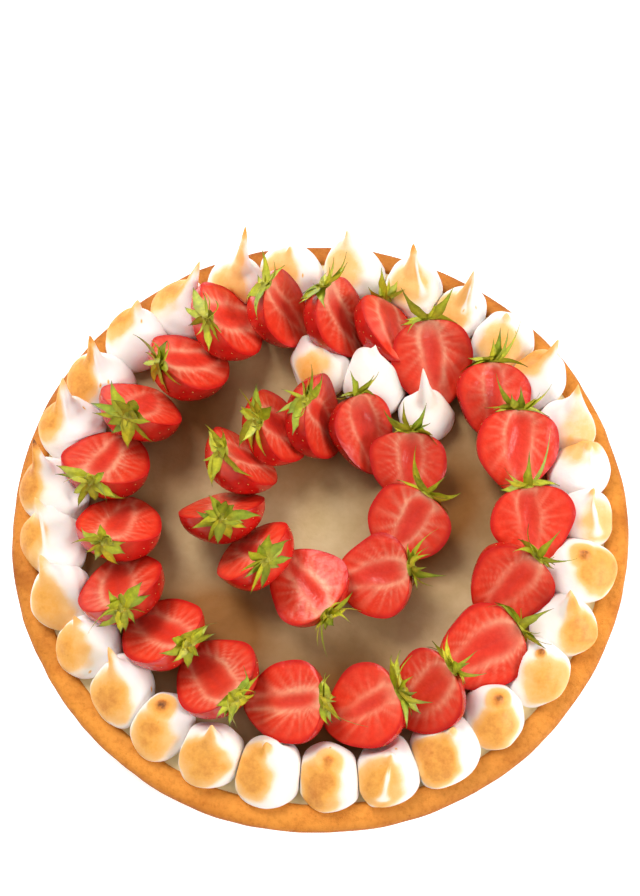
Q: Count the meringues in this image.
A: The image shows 32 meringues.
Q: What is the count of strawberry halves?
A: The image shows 30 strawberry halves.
